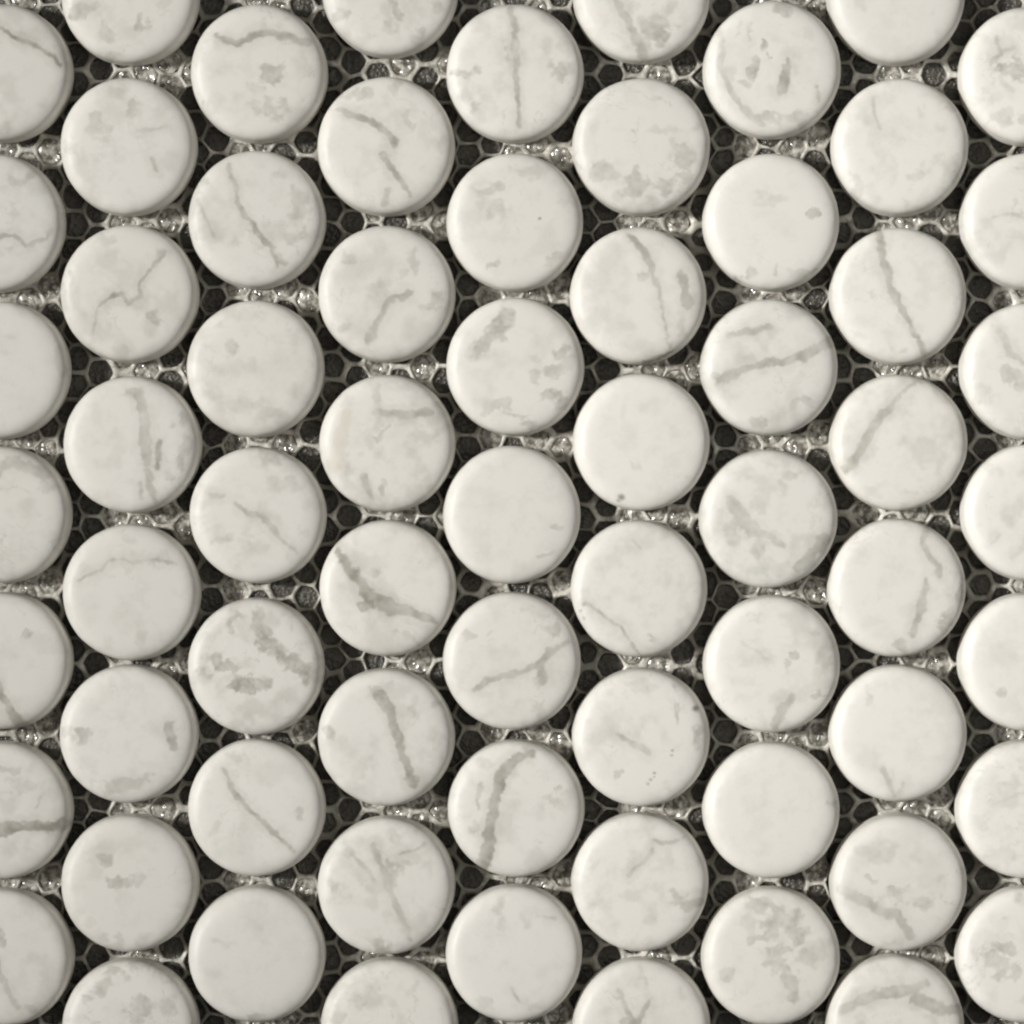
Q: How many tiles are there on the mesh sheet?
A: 67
